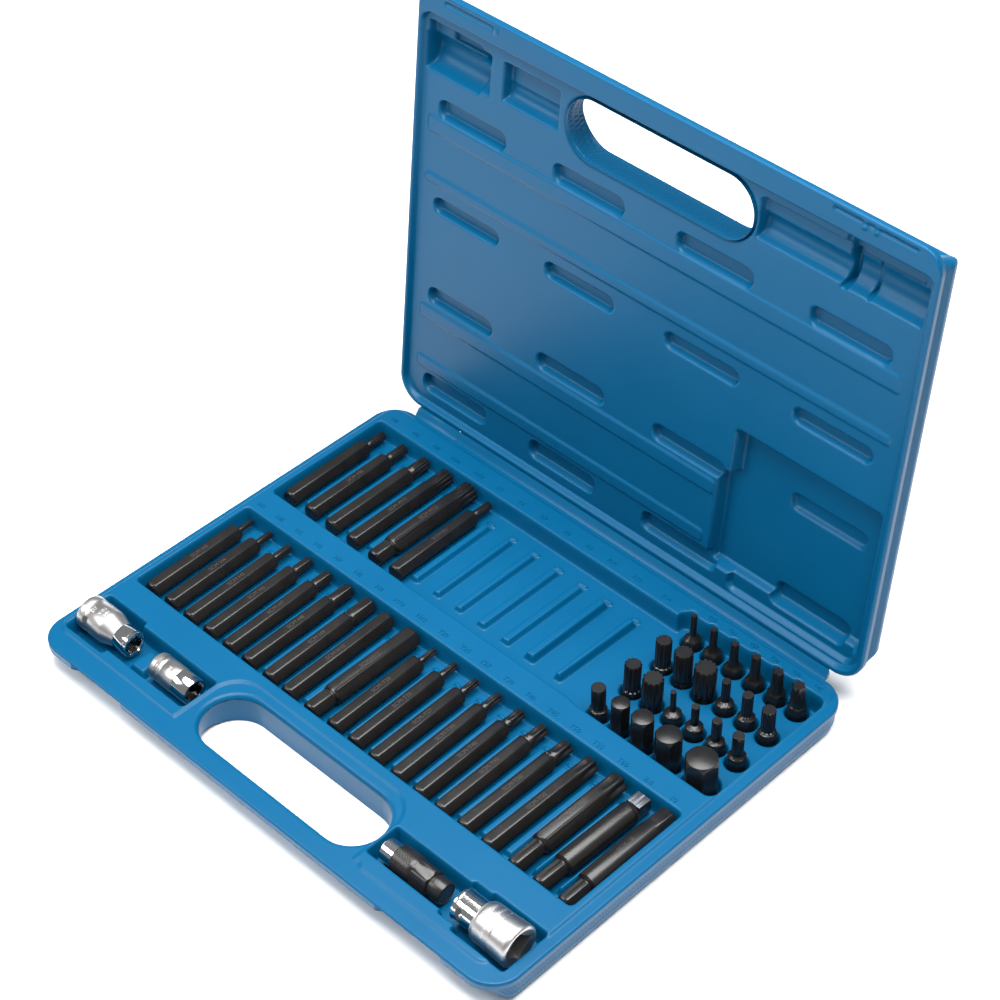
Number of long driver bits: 26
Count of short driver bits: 23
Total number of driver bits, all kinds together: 49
